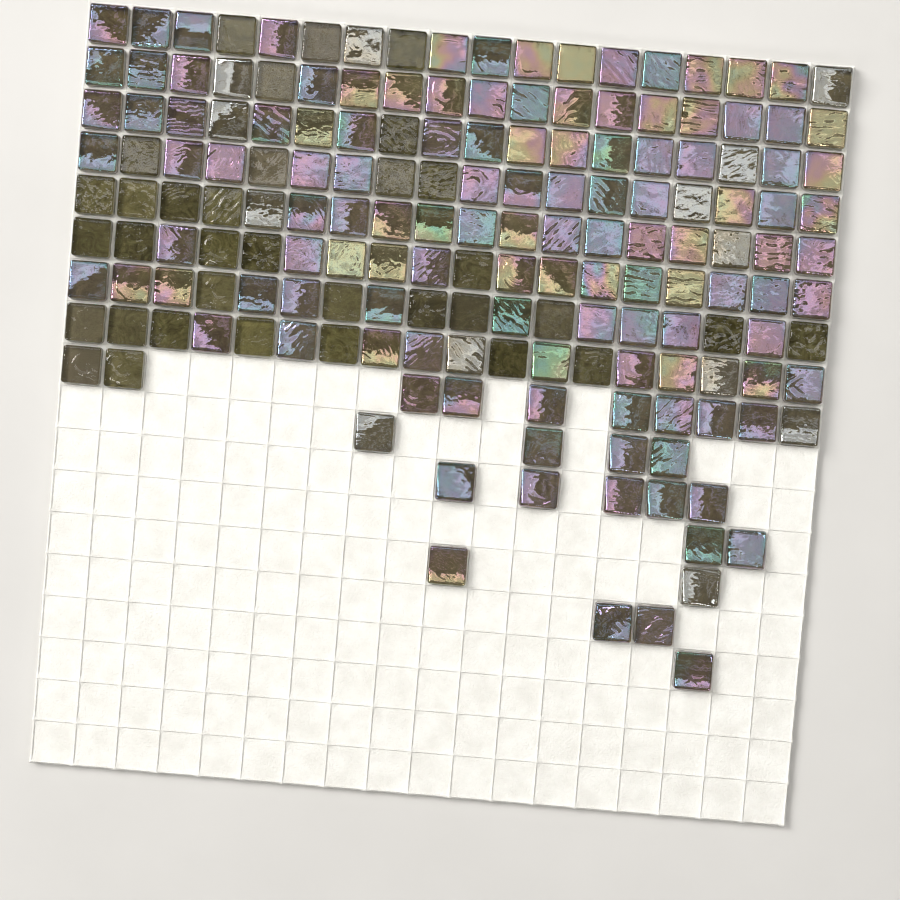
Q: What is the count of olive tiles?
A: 34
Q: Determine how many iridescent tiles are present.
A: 136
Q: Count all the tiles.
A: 170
